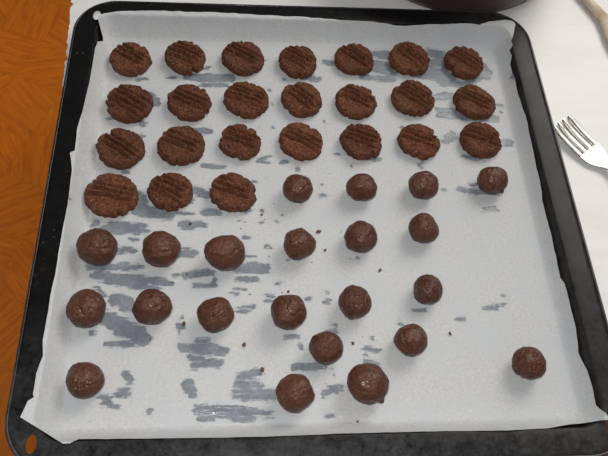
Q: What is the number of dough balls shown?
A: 22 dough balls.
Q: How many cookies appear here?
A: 24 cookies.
